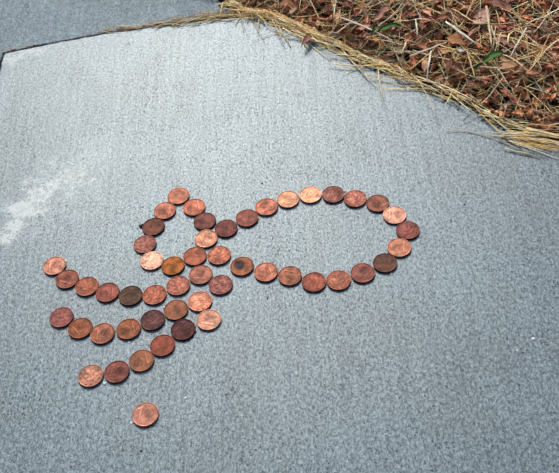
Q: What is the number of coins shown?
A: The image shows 52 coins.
